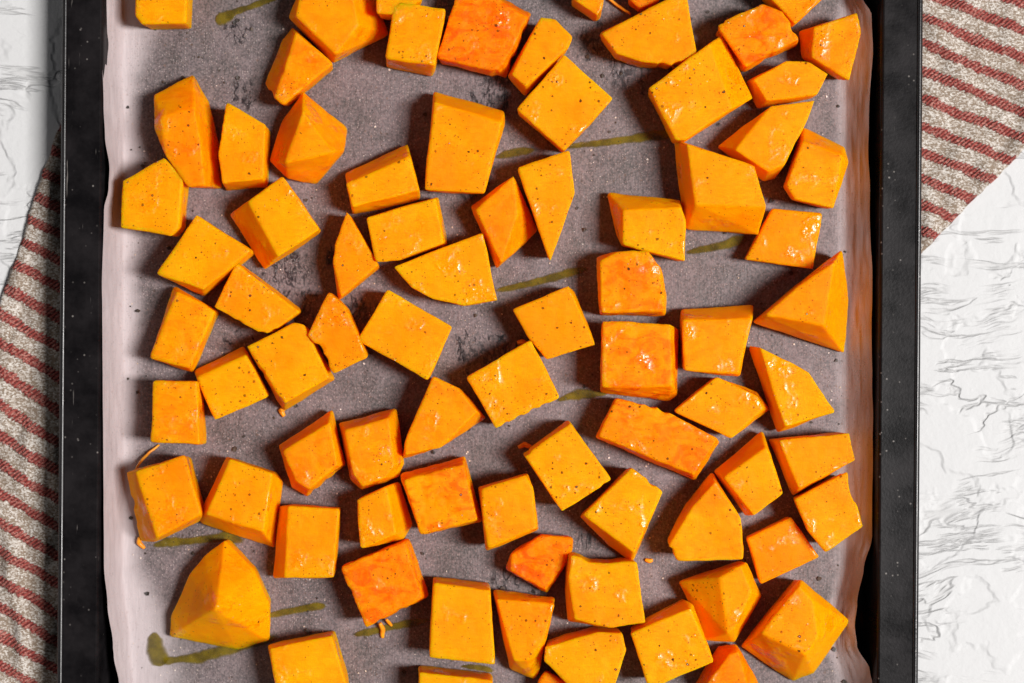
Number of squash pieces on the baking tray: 80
